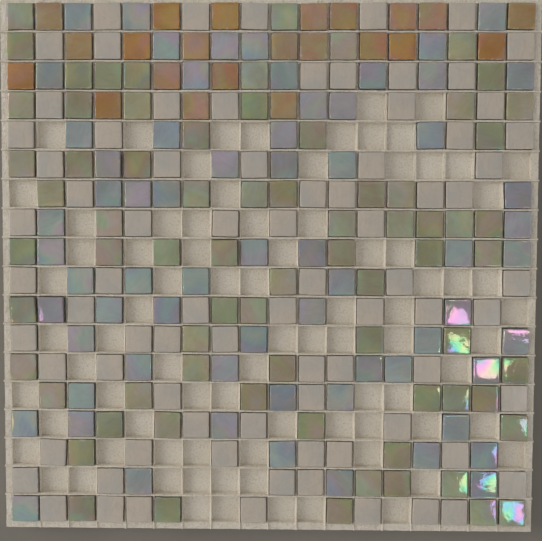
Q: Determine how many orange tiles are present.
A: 22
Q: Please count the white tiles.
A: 80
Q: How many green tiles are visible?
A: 73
